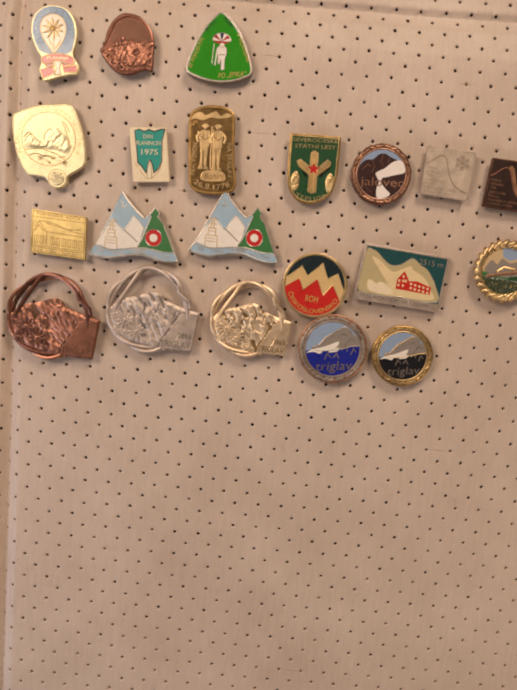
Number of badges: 21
